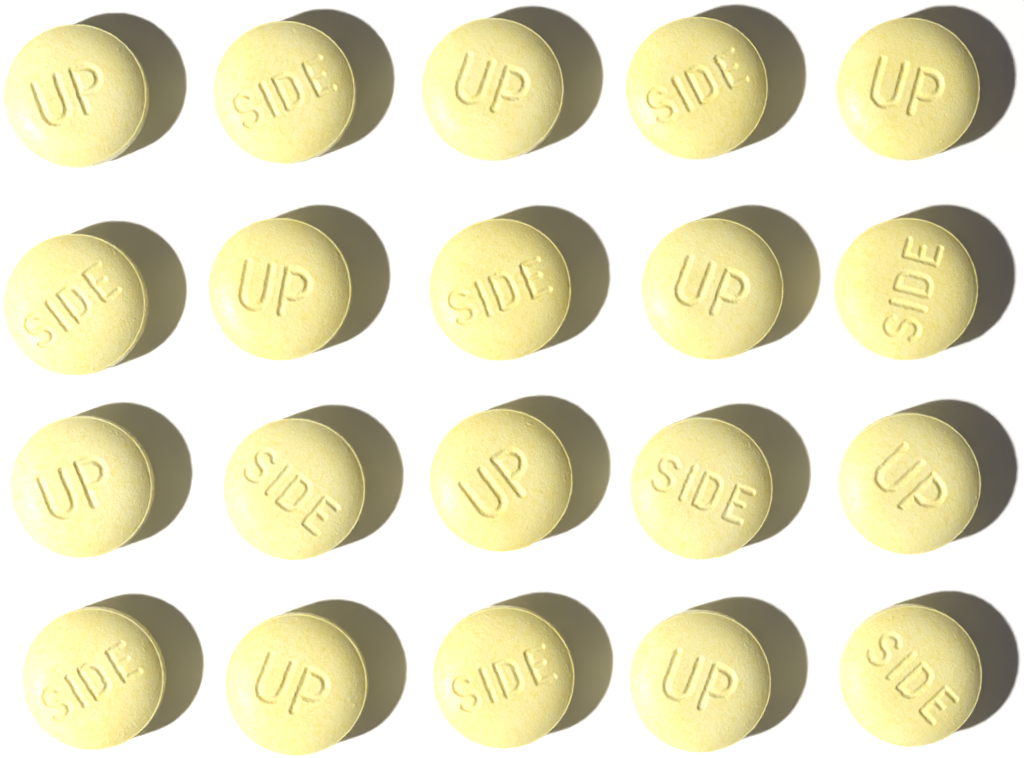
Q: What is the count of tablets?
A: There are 20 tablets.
